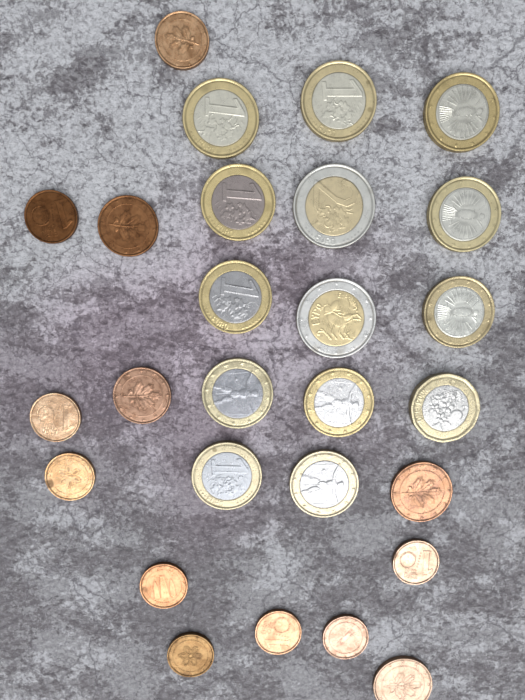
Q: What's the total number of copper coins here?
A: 13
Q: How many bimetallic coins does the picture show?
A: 14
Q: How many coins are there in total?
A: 27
